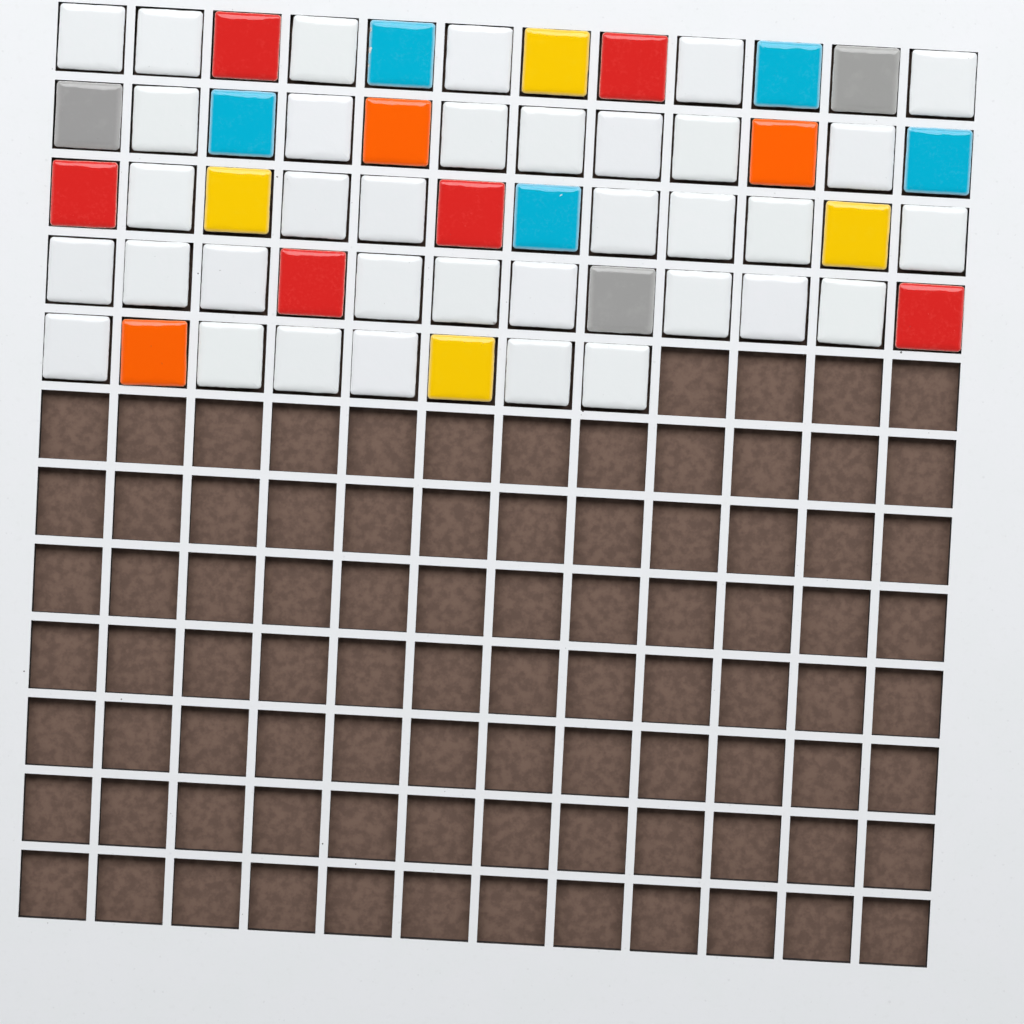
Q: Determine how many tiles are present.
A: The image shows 56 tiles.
